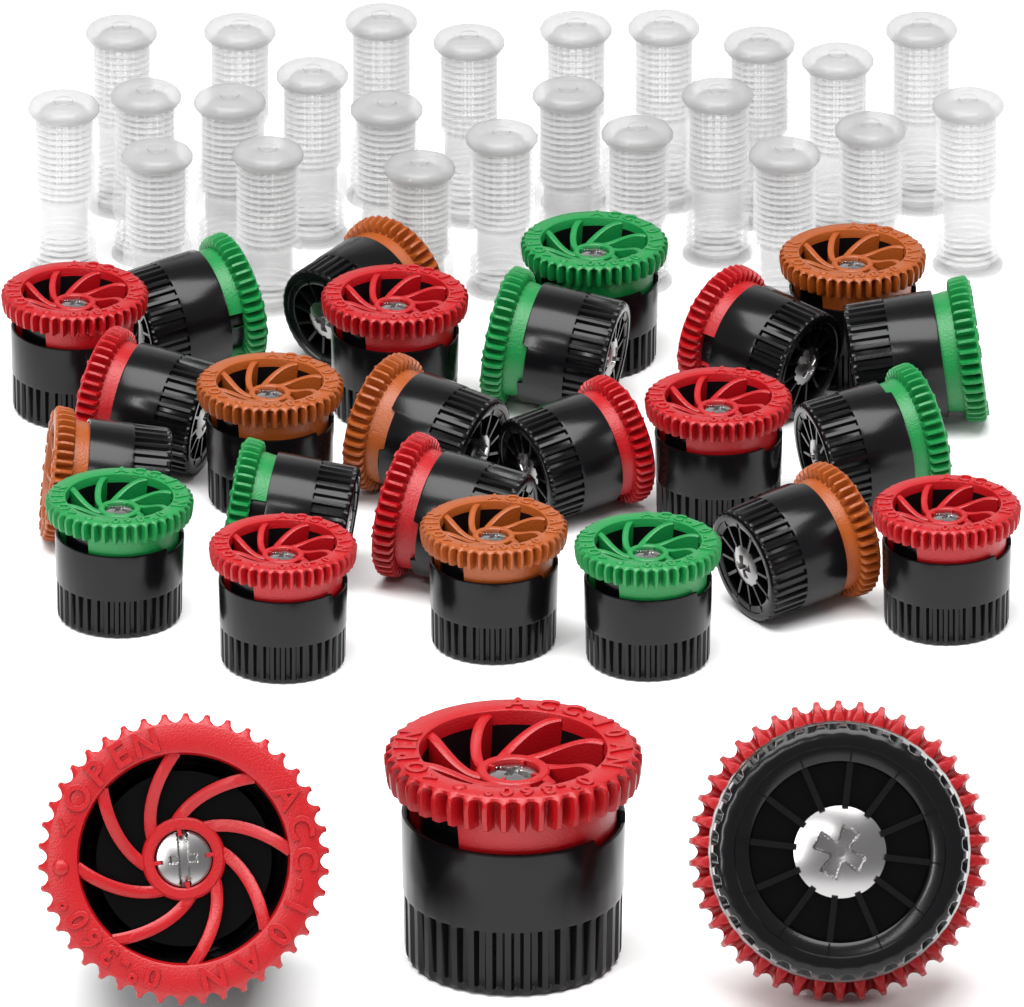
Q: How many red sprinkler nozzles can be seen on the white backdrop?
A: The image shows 12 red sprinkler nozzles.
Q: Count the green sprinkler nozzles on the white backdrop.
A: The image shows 8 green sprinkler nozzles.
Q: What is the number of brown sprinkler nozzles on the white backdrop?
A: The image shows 7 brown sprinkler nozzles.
